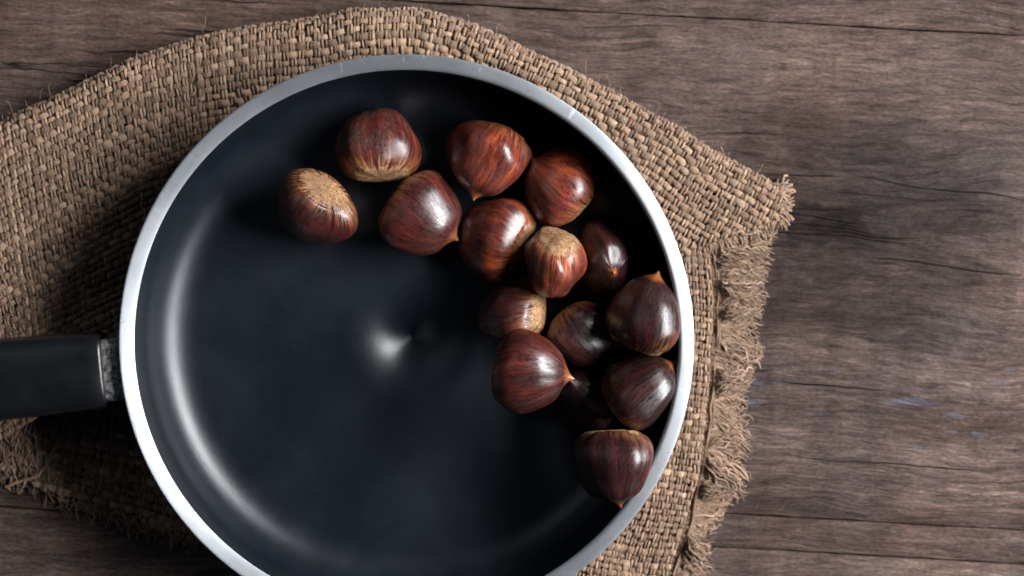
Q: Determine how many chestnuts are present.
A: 15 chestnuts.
